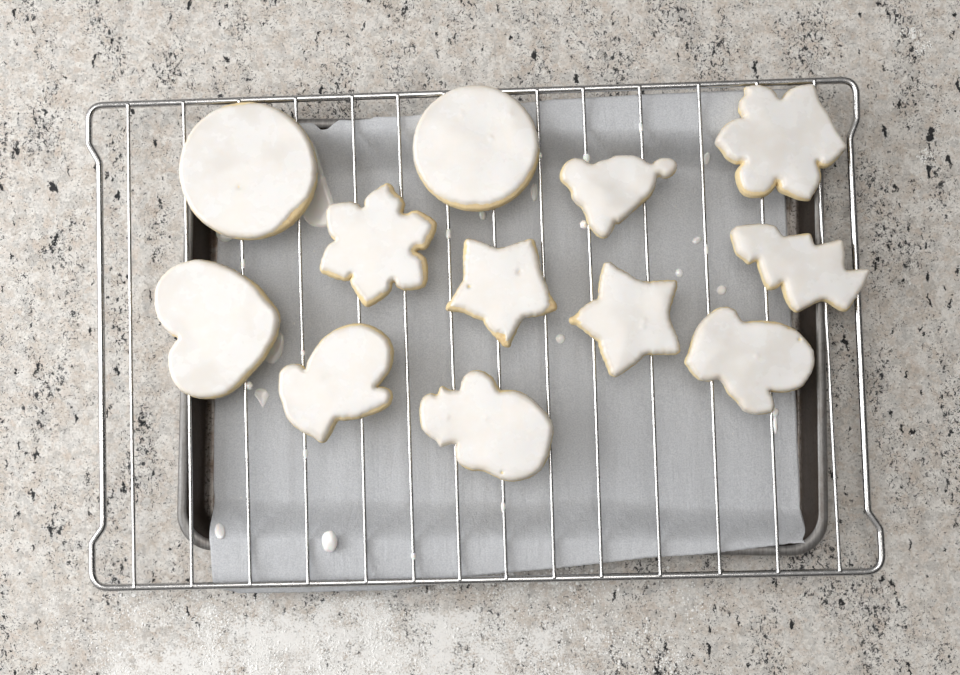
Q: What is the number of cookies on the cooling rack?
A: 12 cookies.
